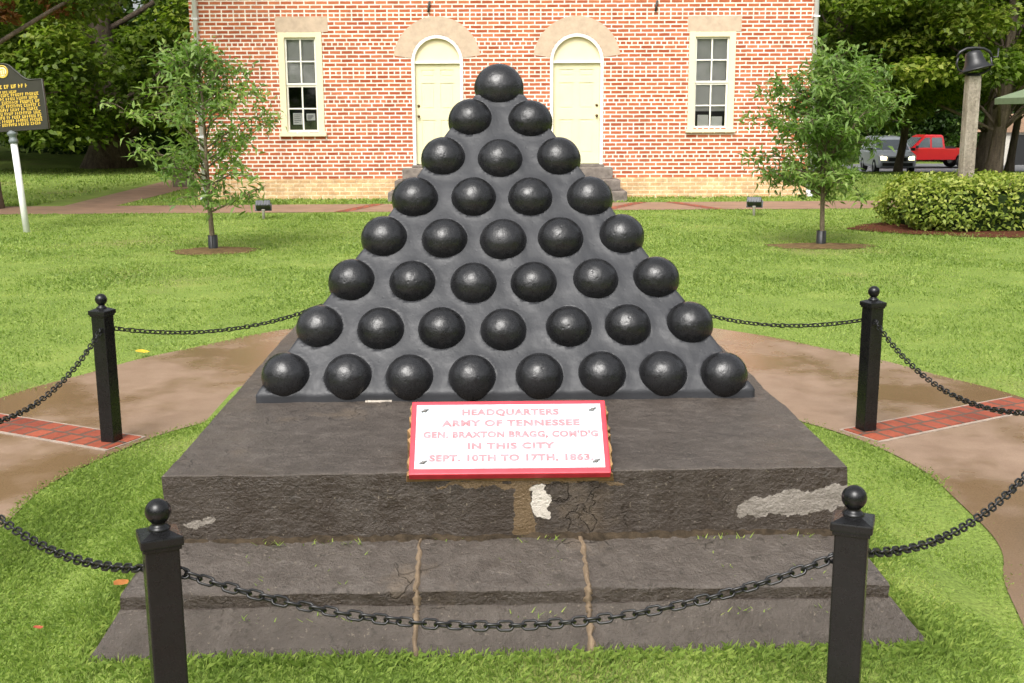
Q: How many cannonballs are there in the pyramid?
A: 36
